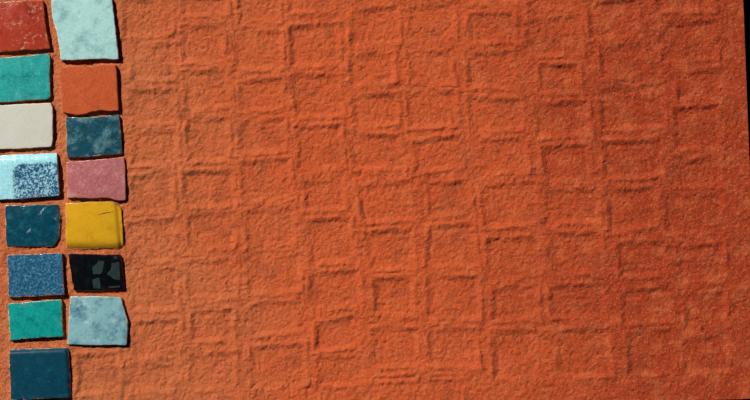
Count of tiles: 15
